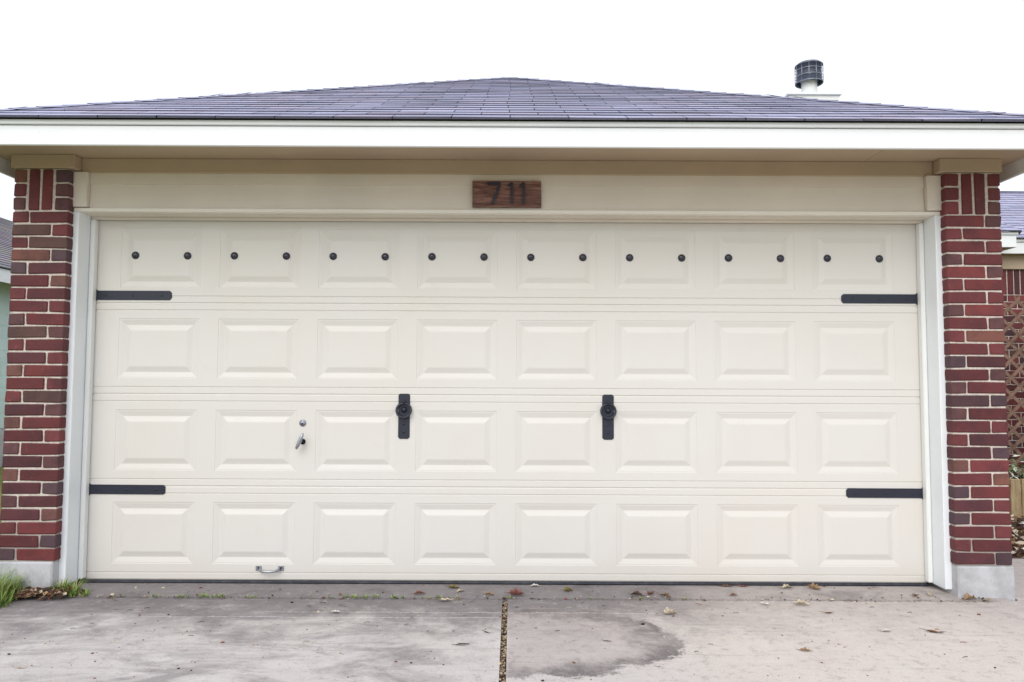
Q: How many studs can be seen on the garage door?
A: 16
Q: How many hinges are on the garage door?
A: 4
